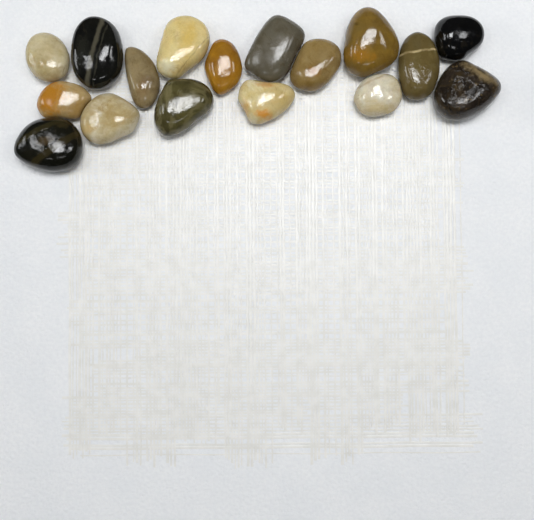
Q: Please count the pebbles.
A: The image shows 17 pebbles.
